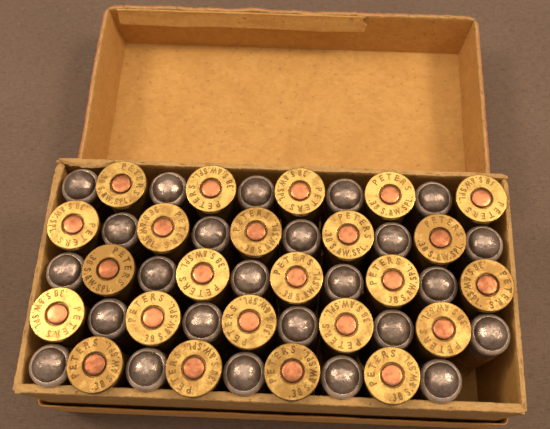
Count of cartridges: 49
